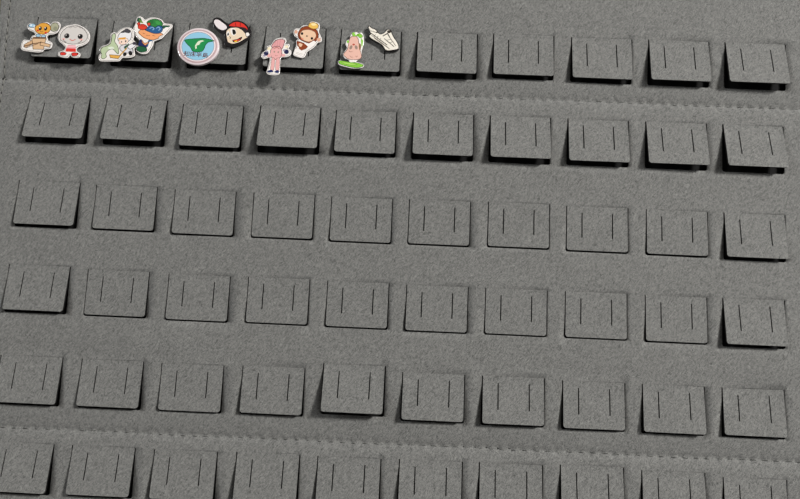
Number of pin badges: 10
